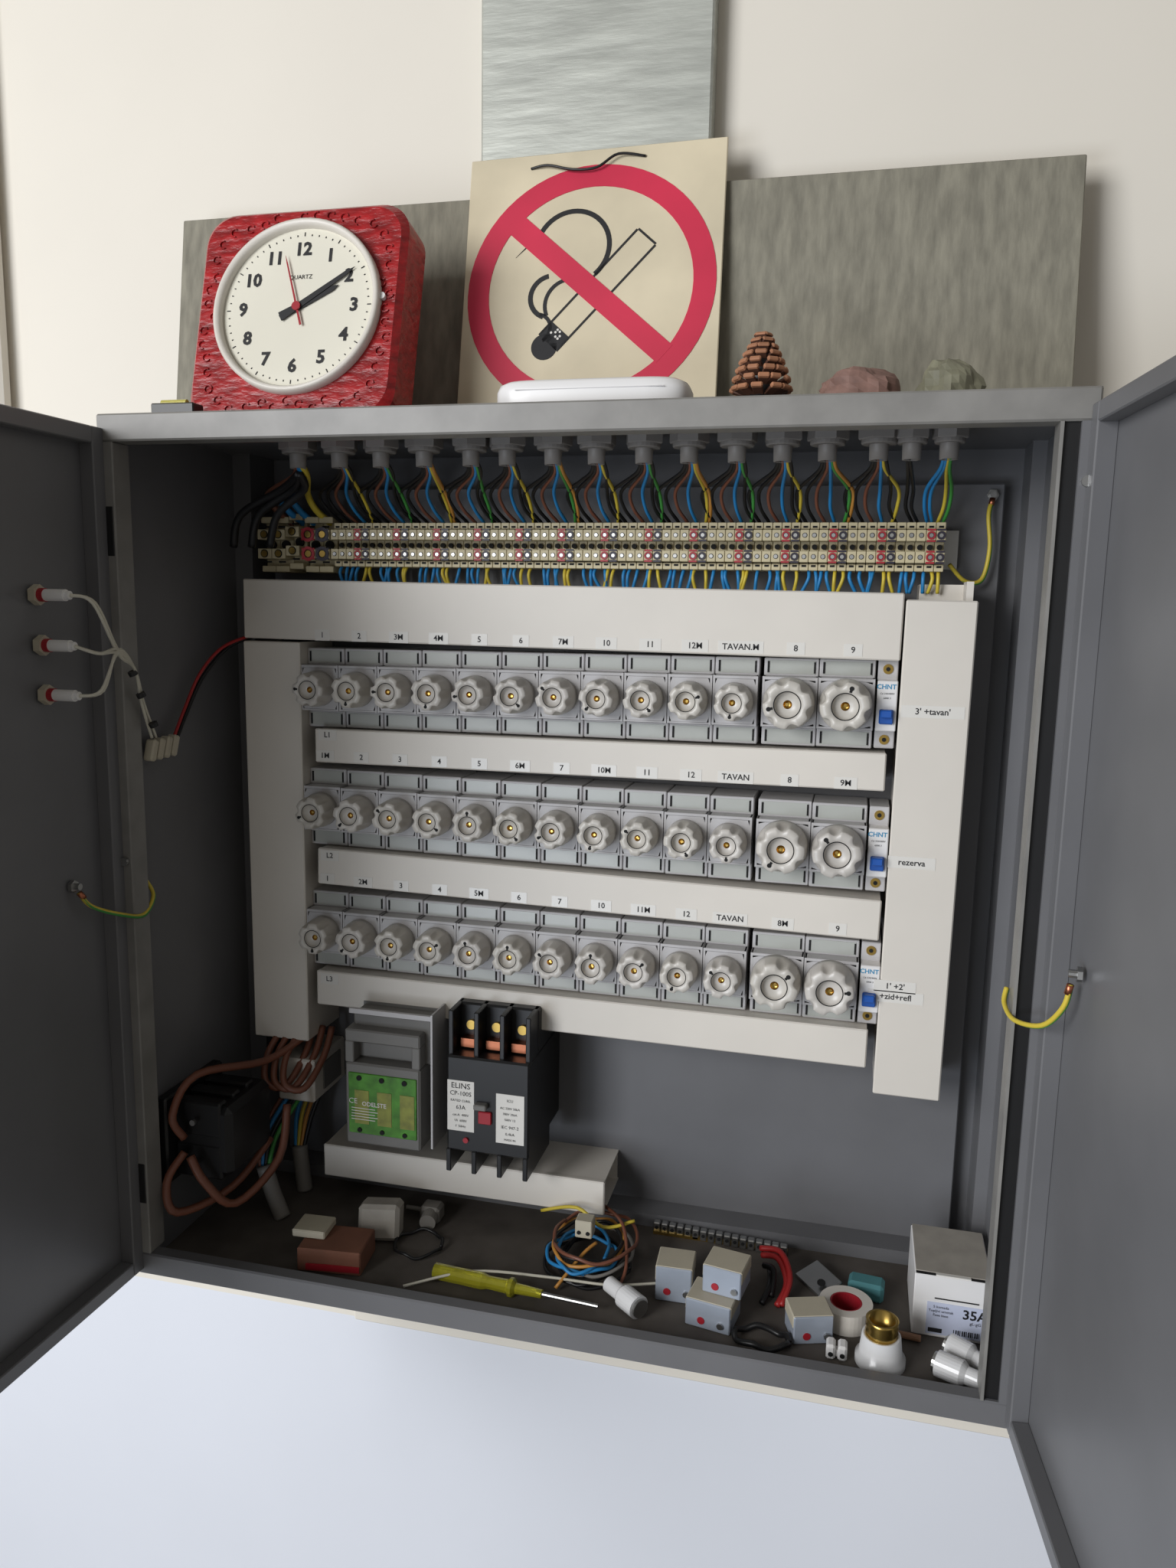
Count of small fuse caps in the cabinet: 33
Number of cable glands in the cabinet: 16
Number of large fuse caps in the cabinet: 6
